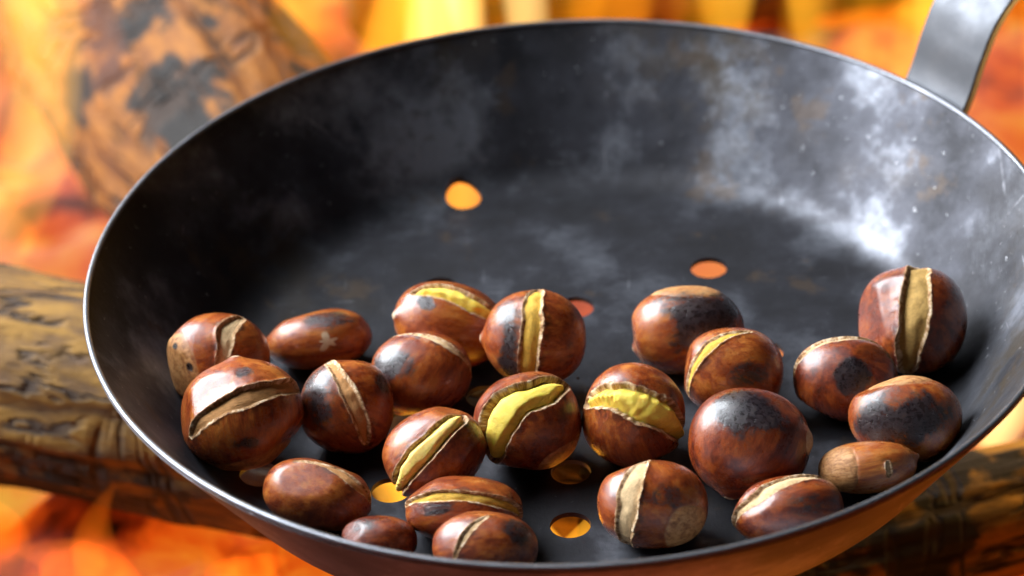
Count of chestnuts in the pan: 23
